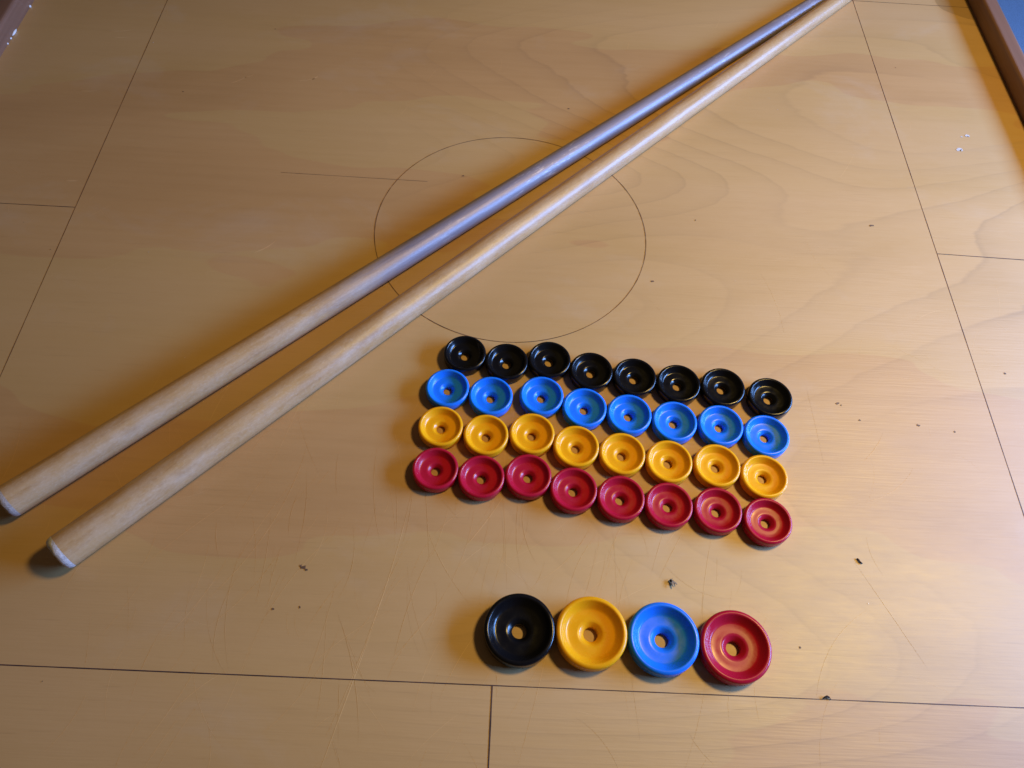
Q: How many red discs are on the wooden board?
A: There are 9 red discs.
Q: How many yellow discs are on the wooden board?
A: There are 9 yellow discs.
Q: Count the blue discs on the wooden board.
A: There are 9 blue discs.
